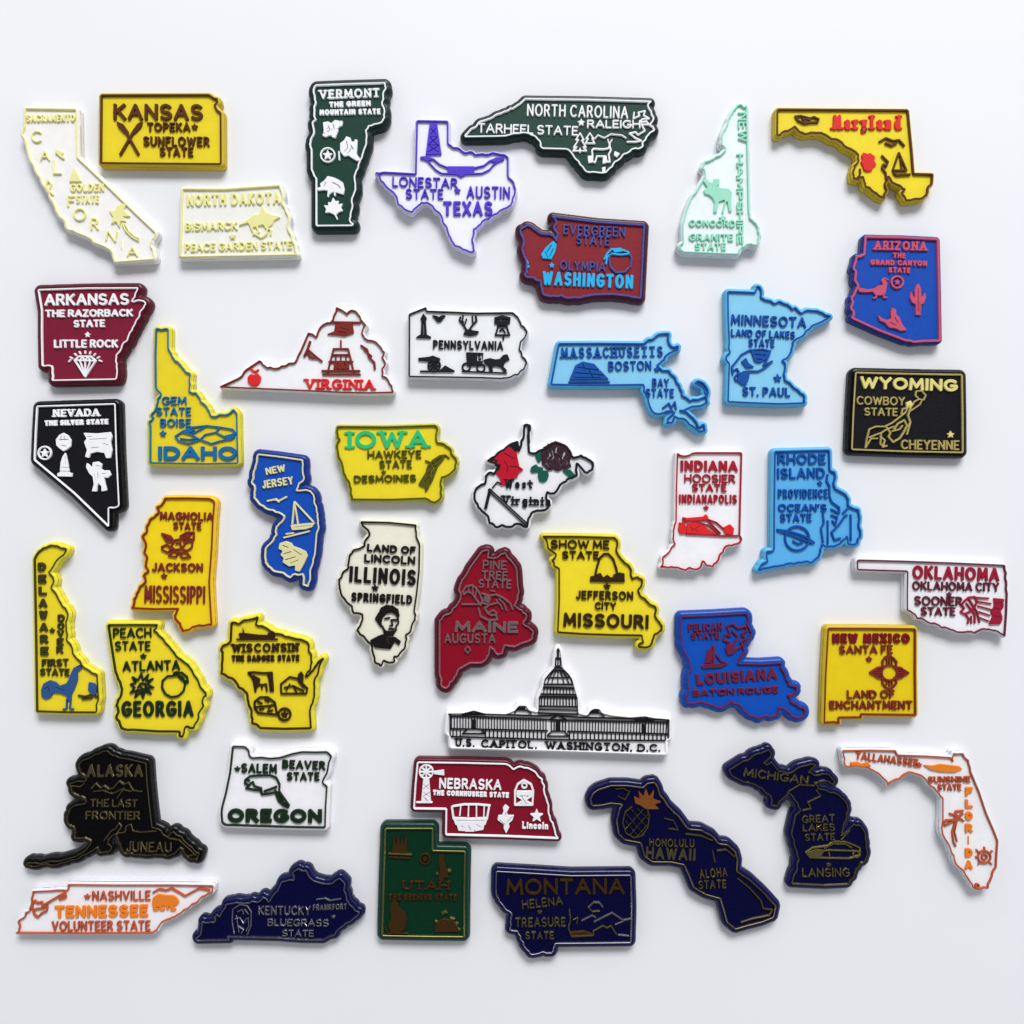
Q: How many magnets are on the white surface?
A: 44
